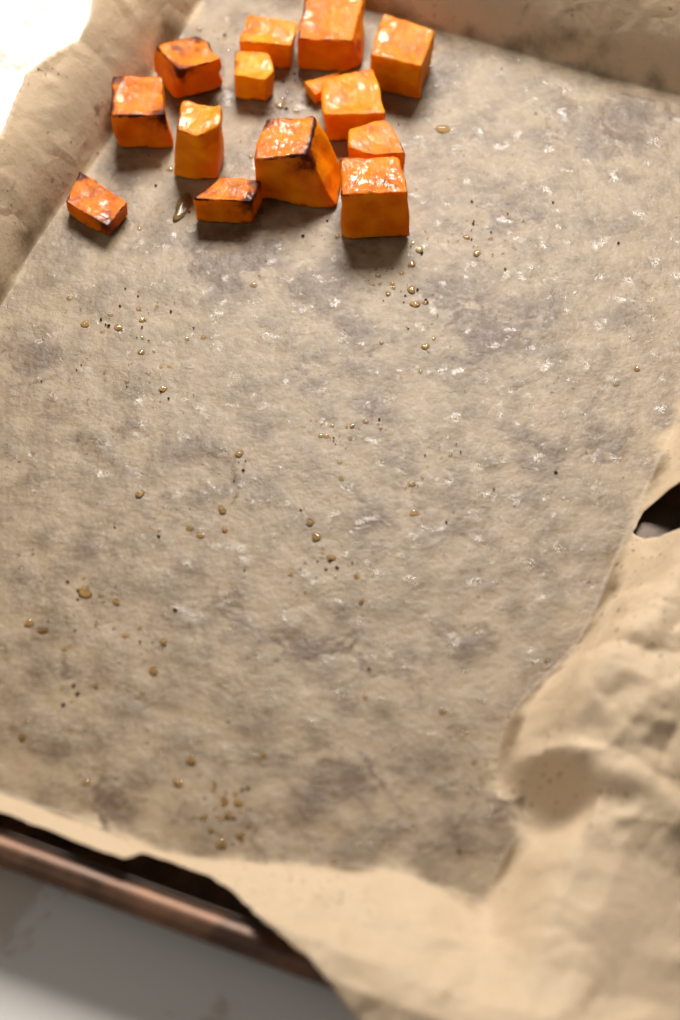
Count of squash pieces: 14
